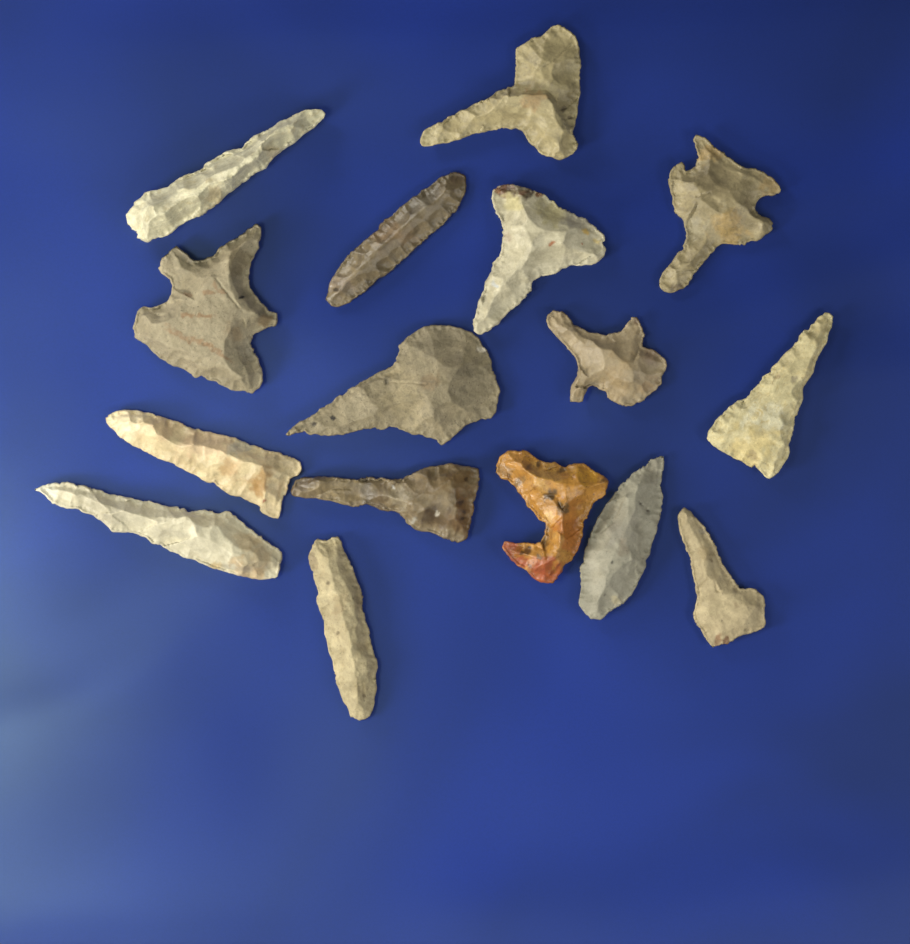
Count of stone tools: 16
